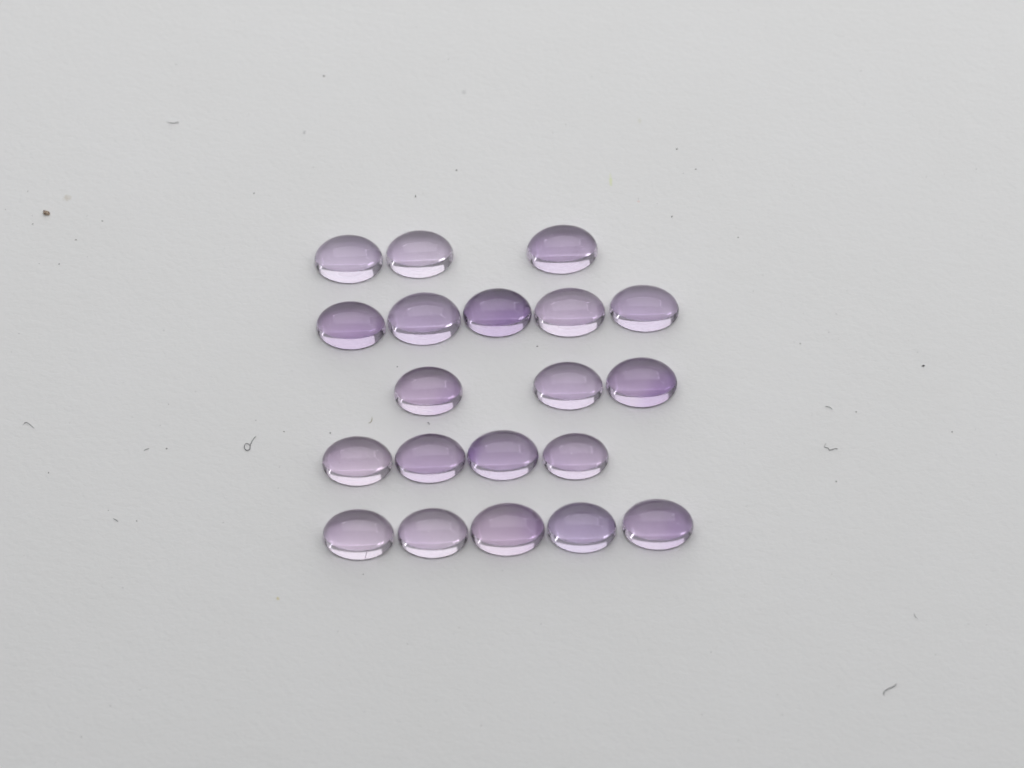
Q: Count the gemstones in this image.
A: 20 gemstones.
